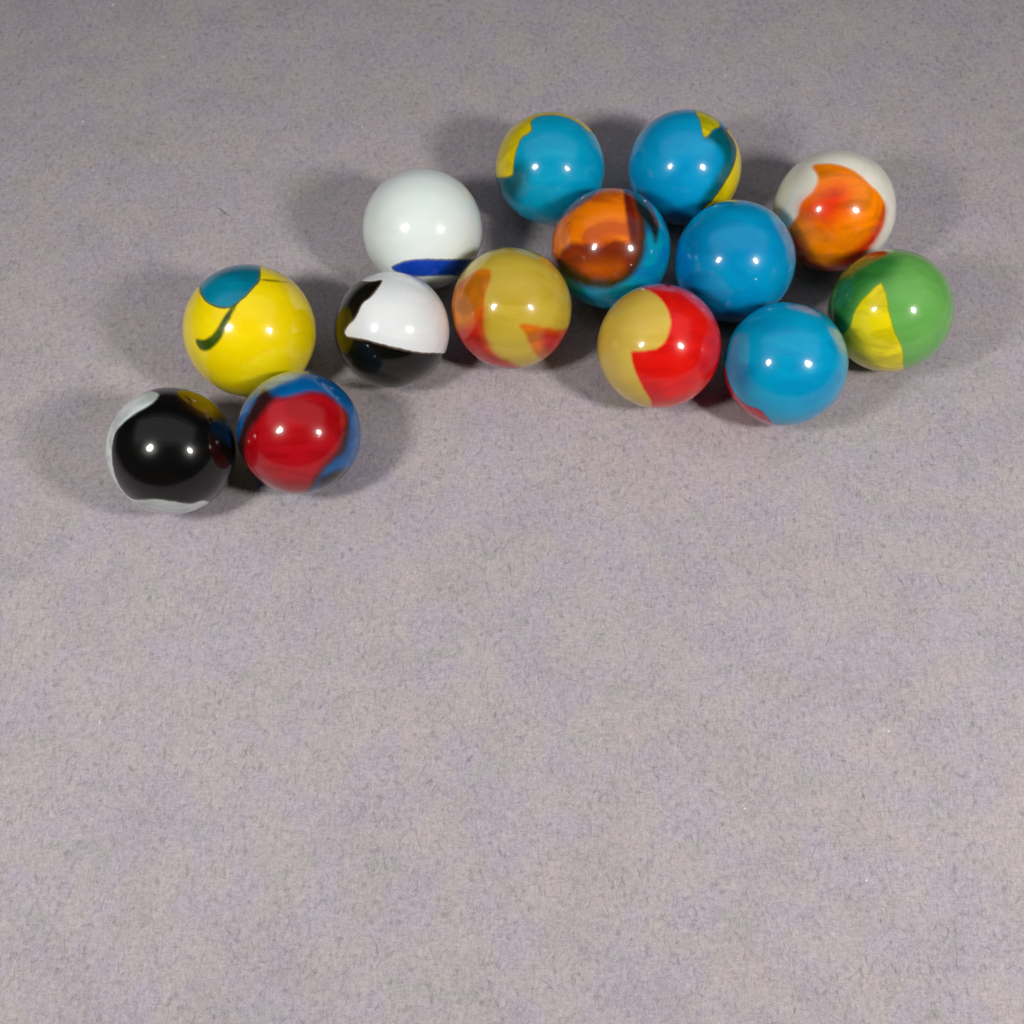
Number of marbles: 14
